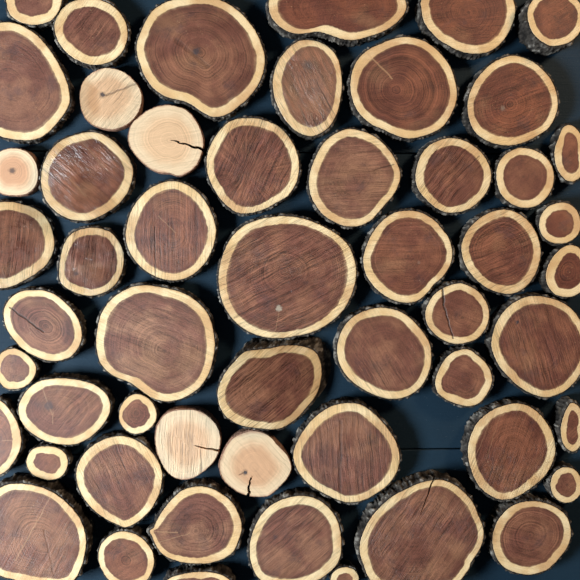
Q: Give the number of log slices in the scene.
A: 54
